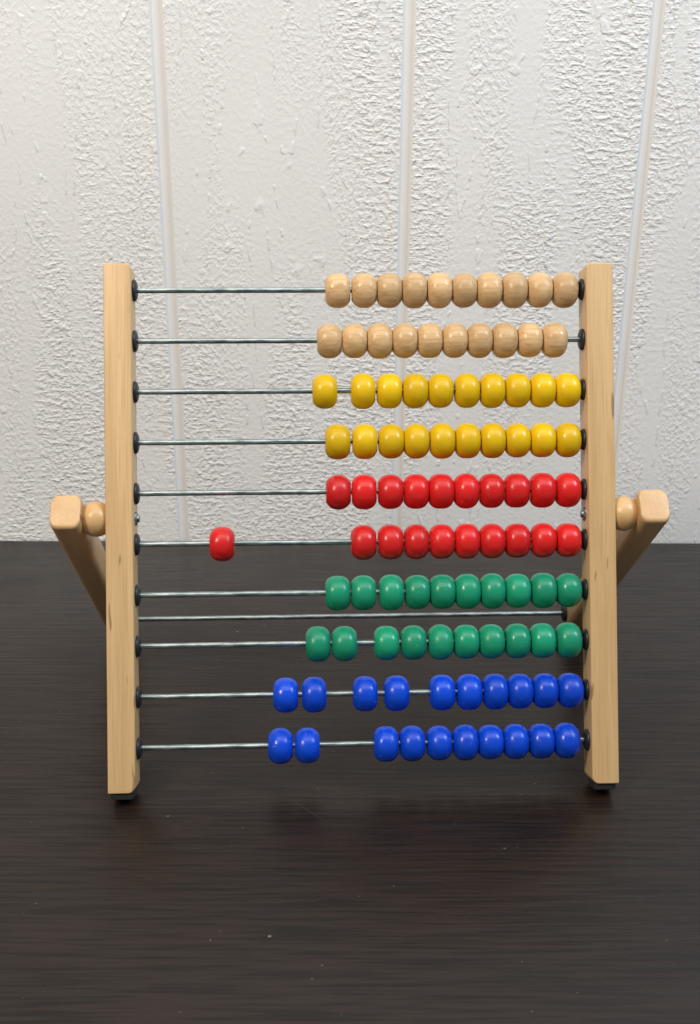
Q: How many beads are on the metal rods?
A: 100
